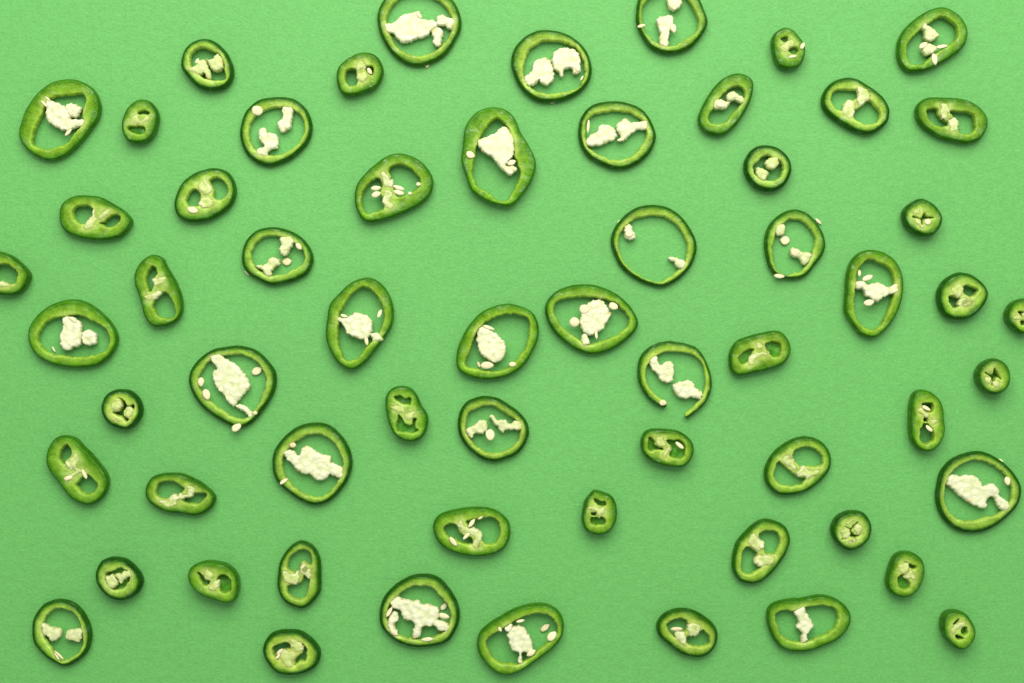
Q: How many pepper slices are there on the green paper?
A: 61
